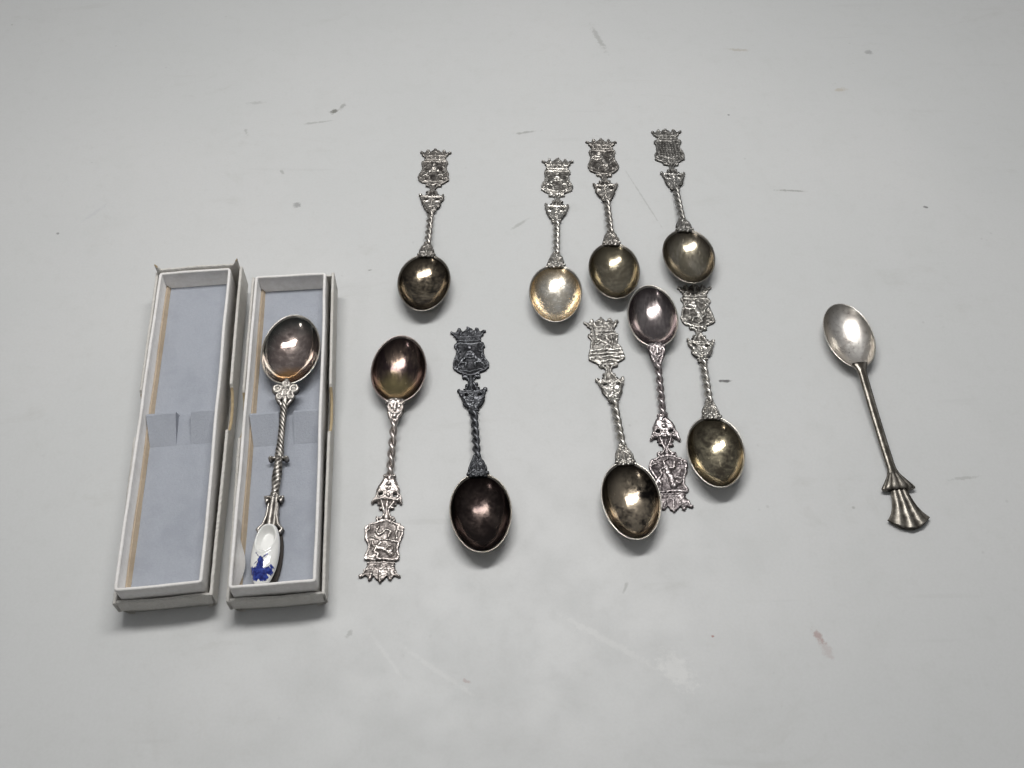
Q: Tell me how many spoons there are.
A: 11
